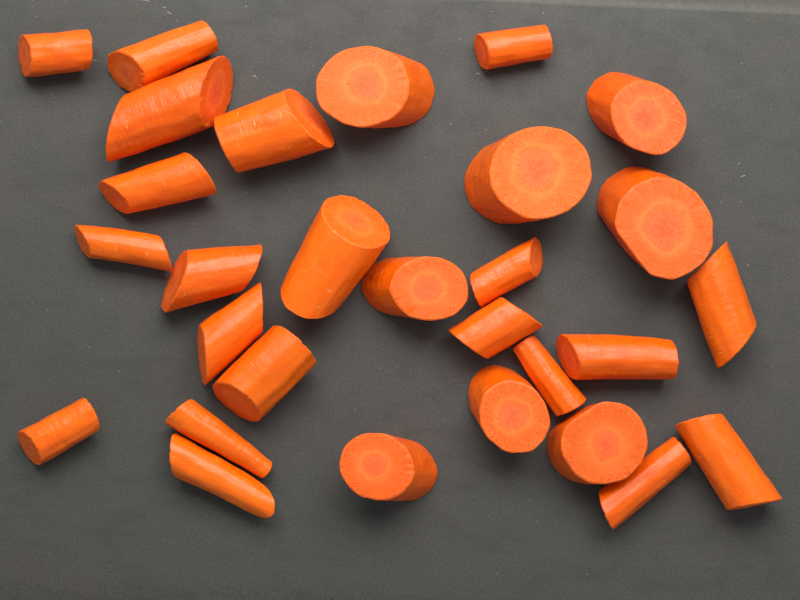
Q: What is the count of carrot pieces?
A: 29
